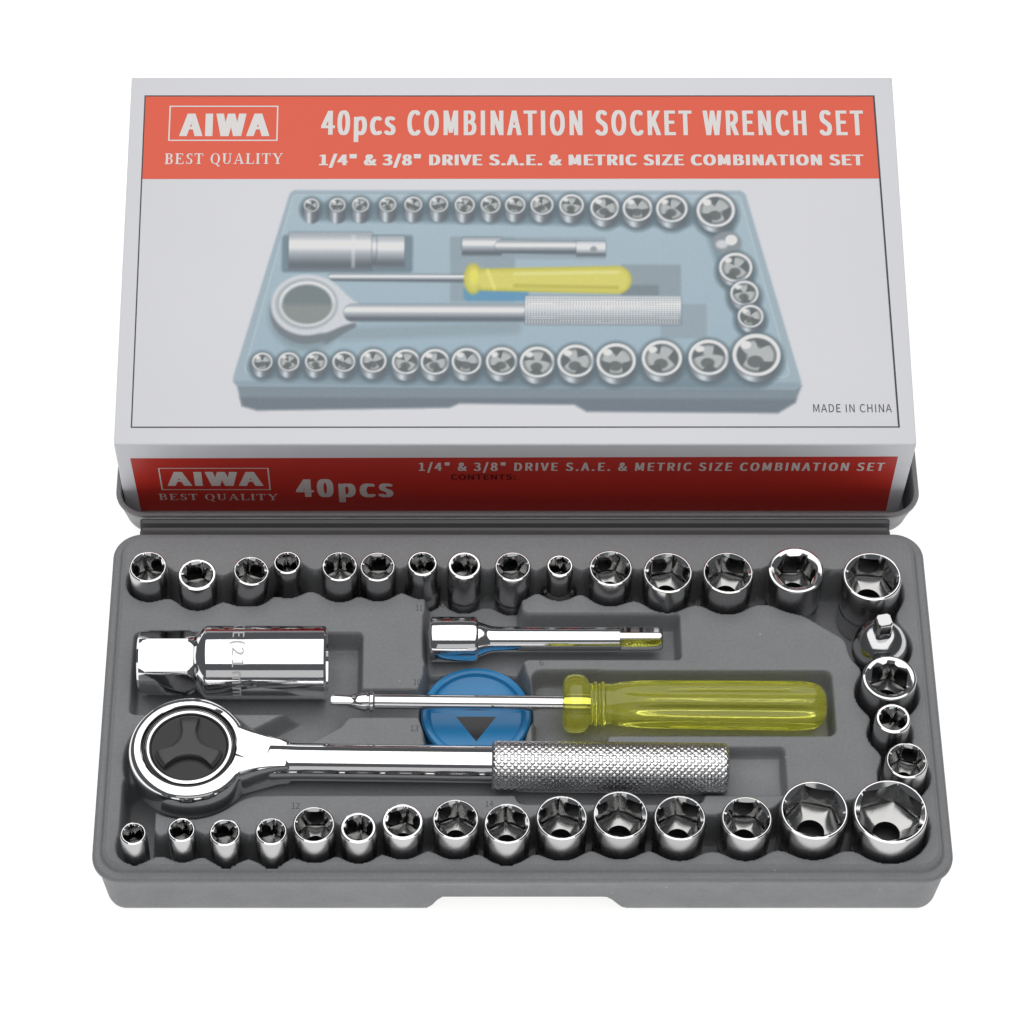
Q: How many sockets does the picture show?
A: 33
